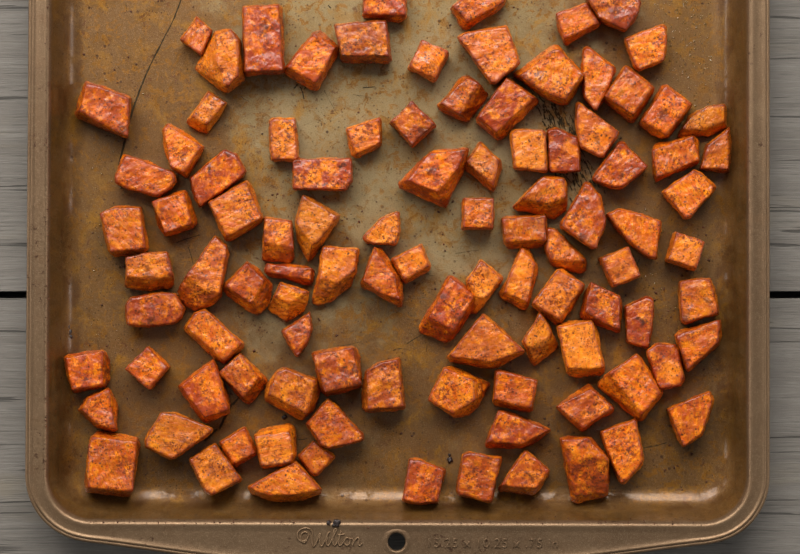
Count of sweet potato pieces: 101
